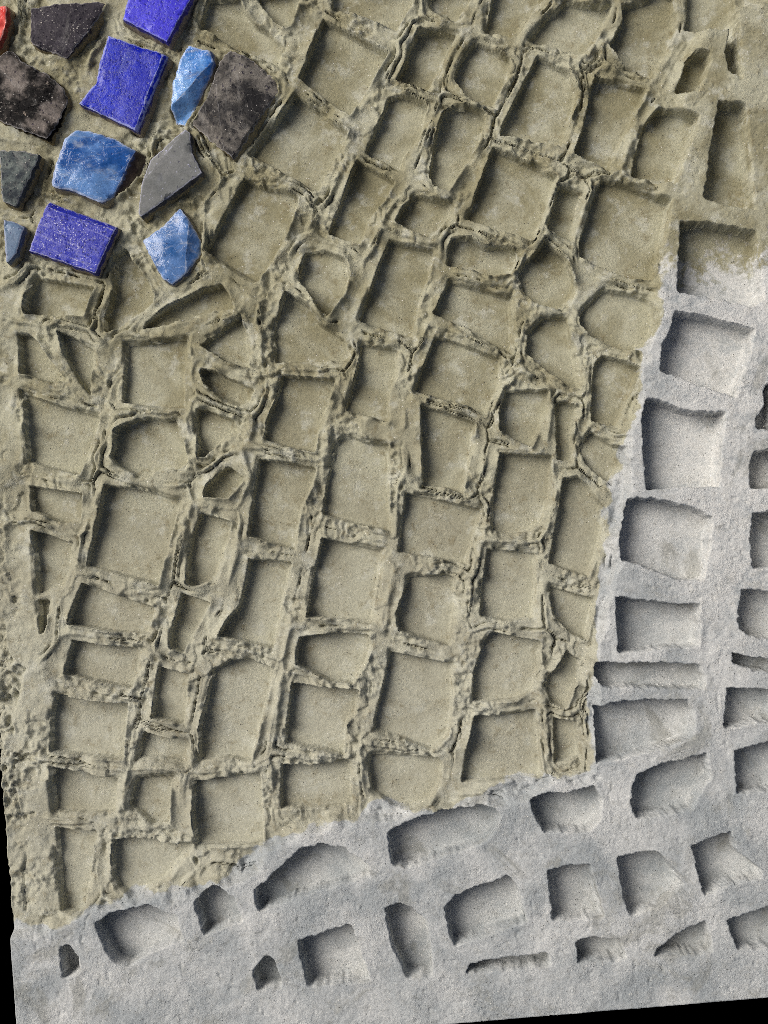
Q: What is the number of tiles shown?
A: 13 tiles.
